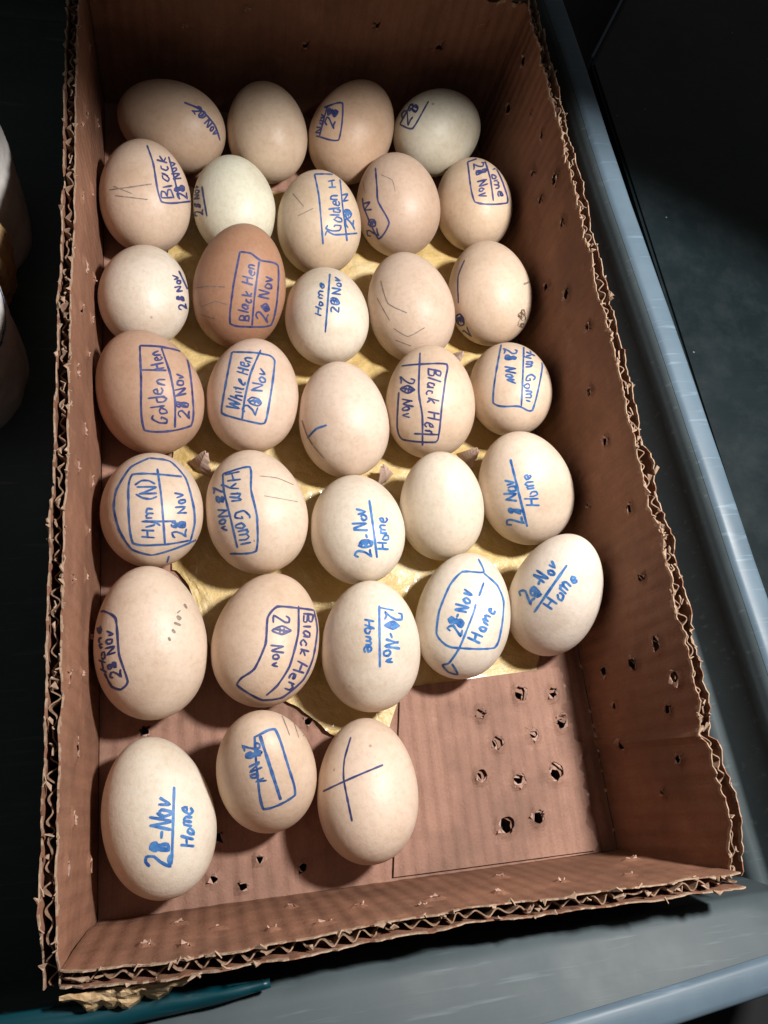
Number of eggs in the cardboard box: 32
